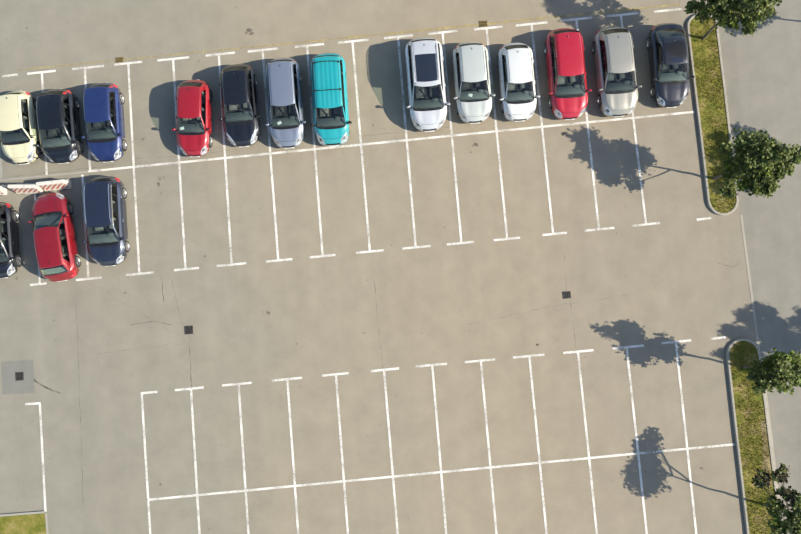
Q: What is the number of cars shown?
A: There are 16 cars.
